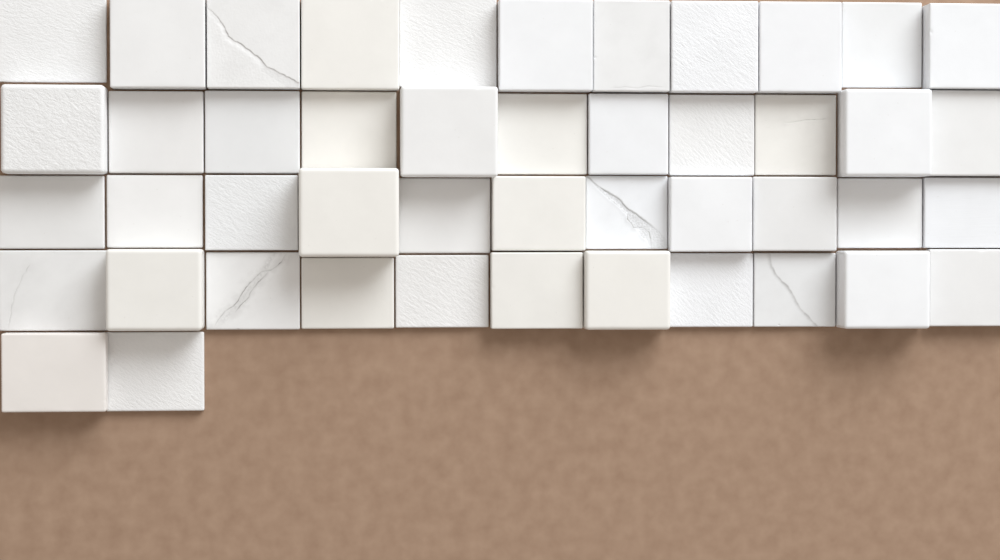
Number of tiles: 46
